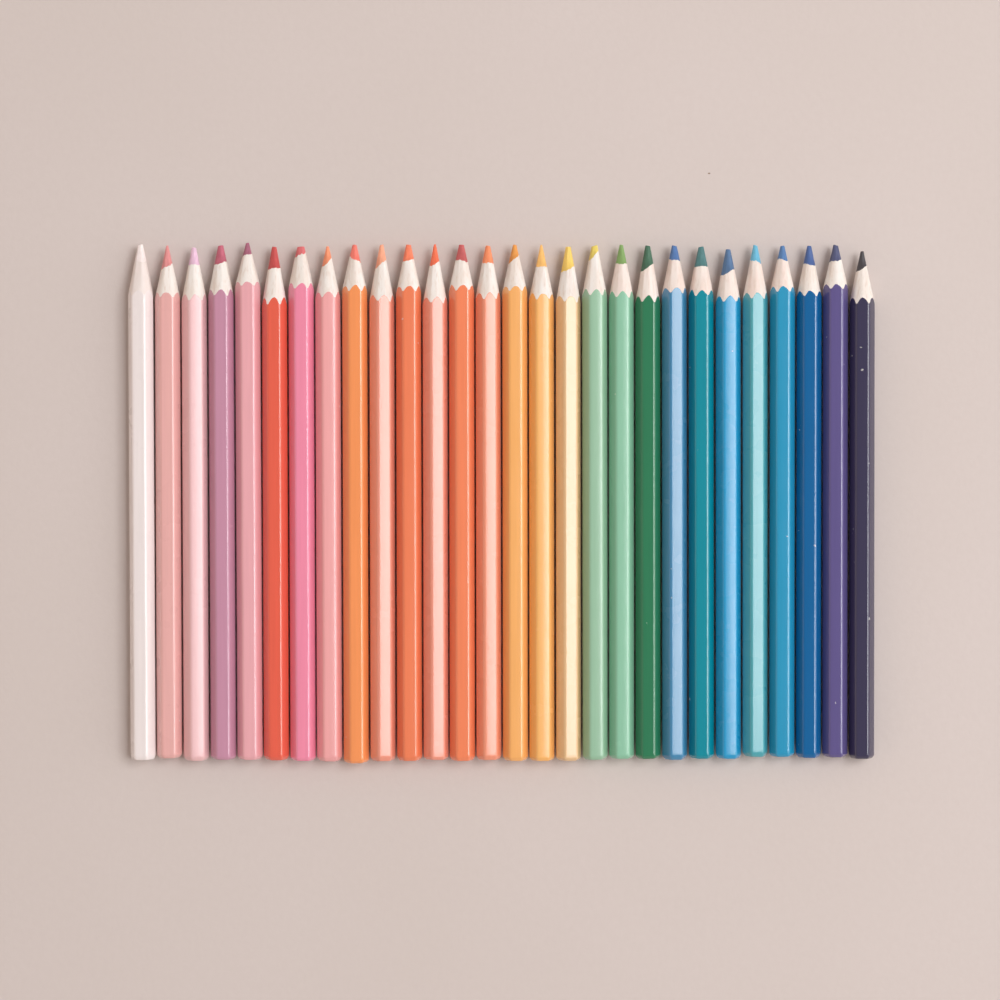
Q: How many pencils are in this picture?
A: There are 28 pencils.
